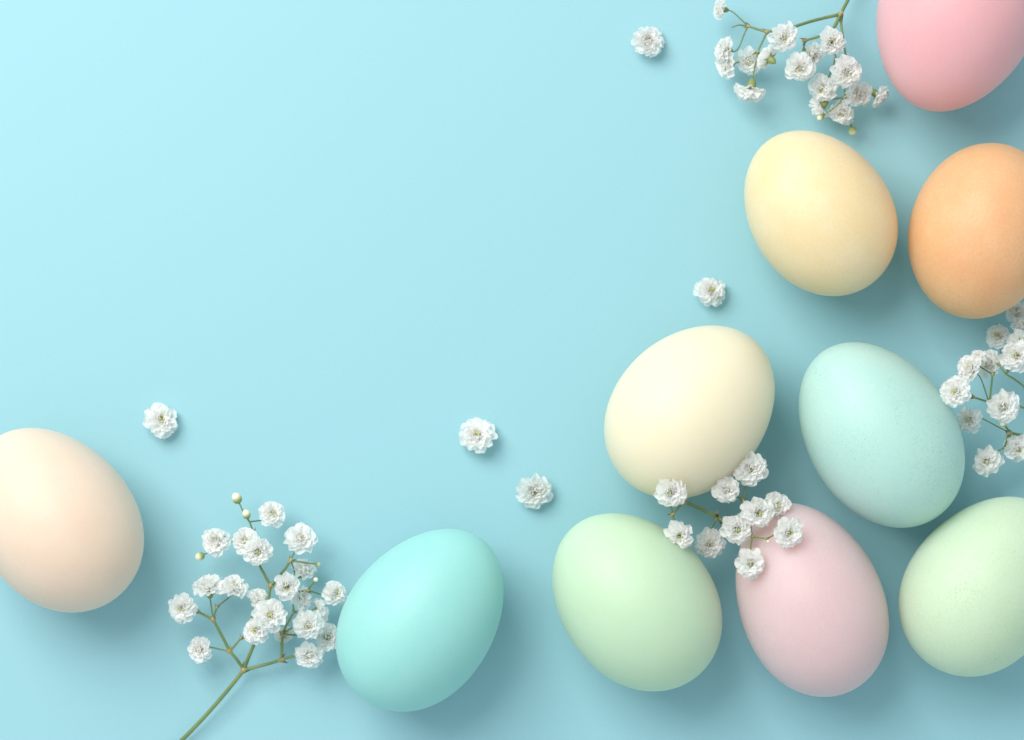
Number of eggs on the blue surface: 10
